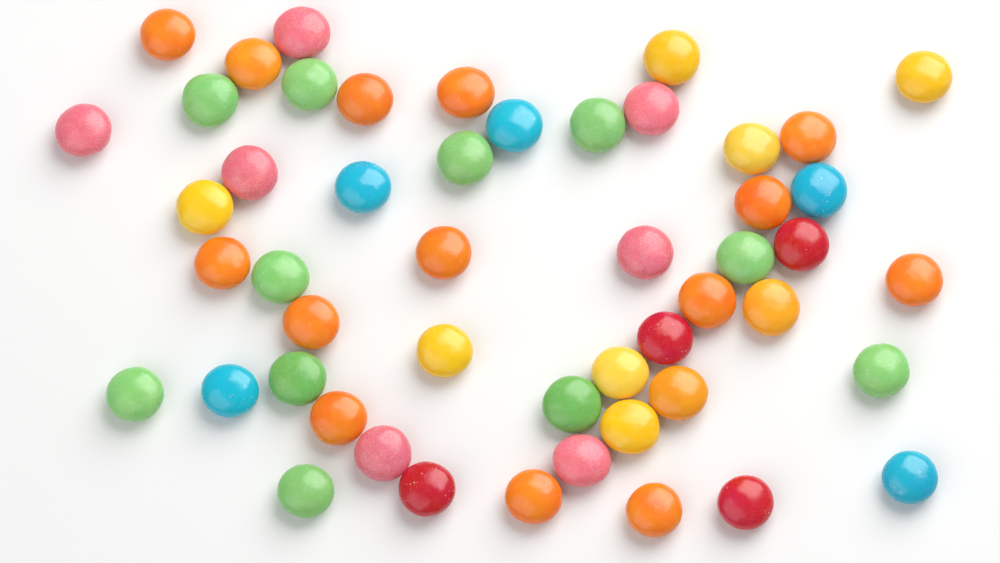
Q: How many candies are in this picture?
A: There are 50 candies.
